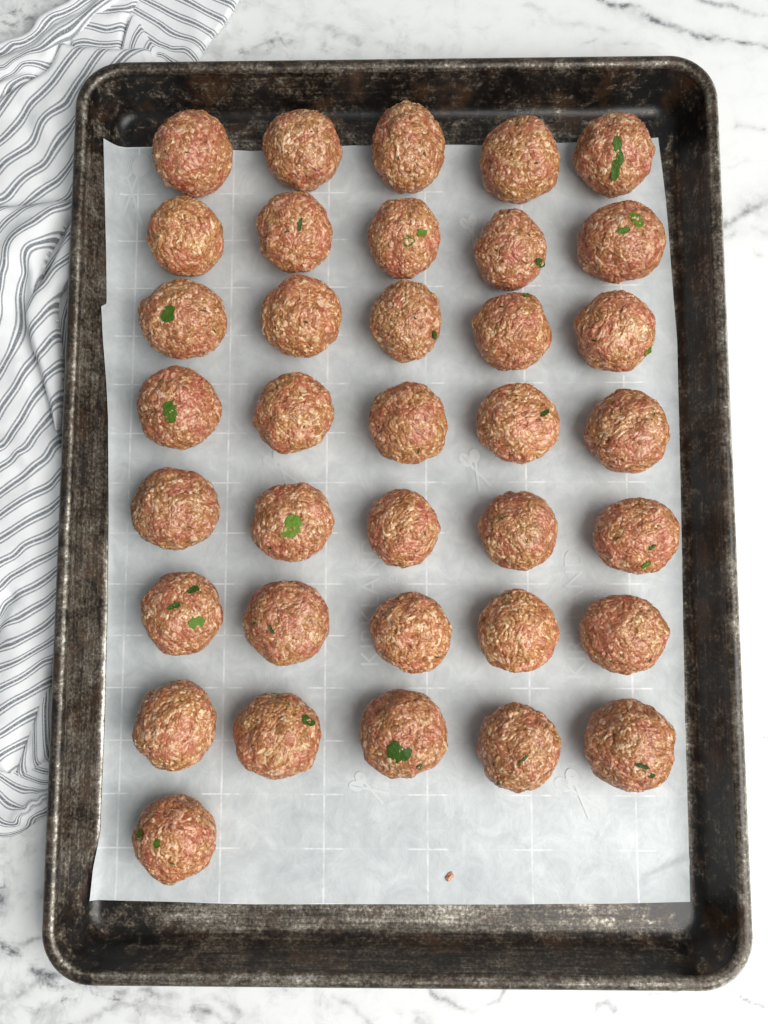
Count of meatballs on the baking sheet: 36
